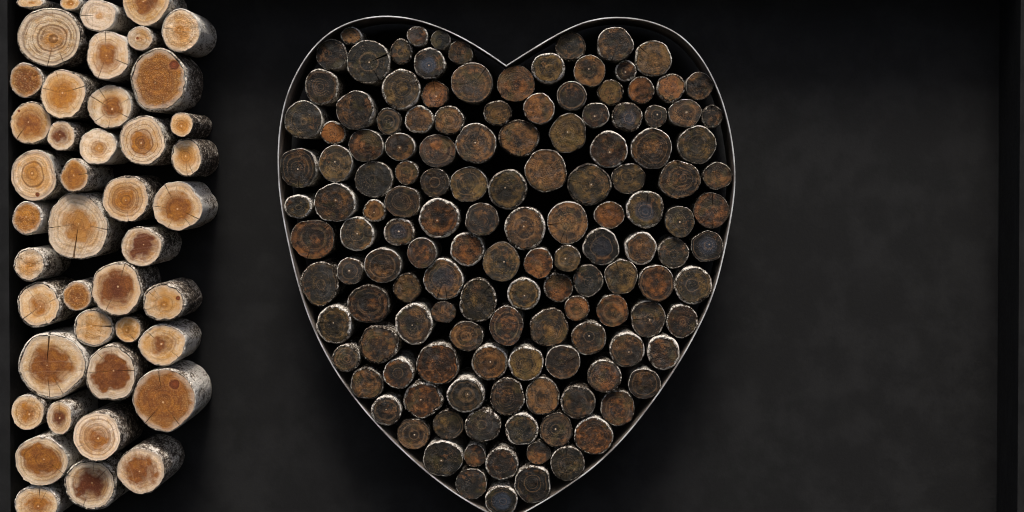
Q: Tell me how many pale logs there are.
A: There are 43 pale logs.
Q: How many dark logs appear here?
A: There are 139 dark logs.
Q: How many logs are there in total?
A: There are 182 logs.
